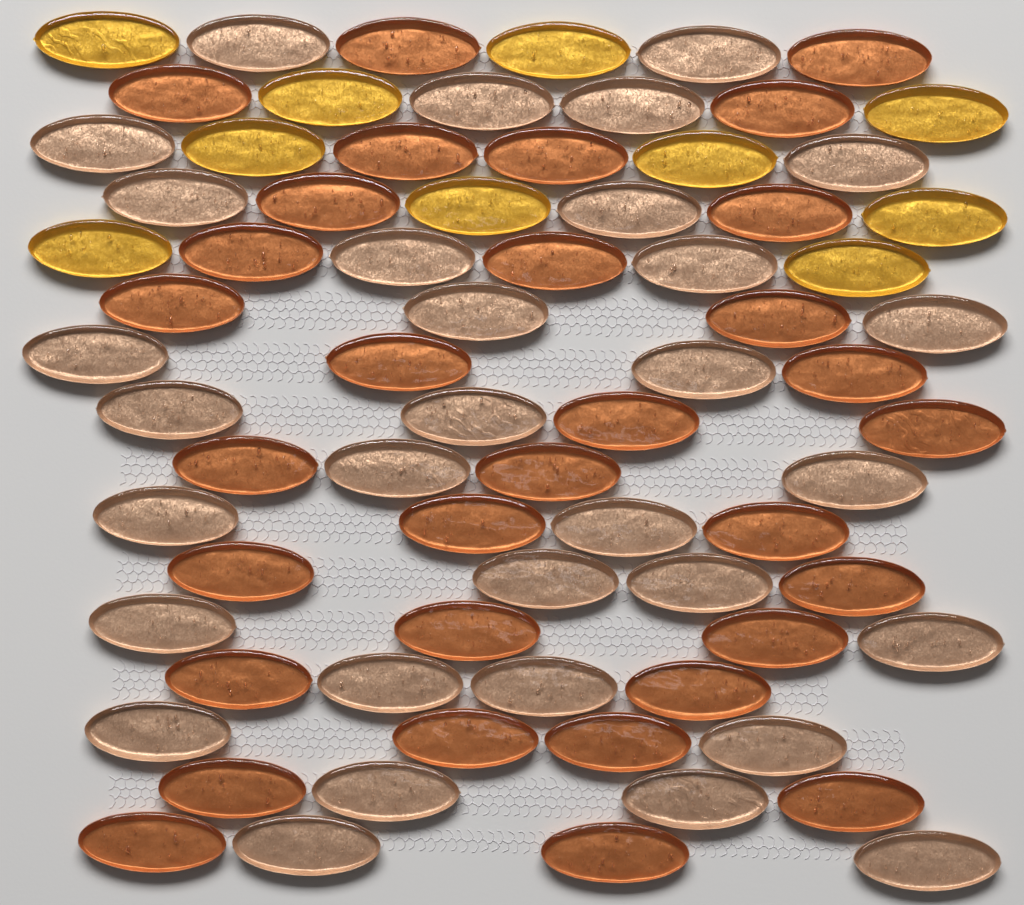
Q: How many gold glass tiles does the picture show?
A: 10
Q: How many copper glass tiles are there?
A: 32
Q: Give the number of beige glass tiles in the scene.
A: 32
